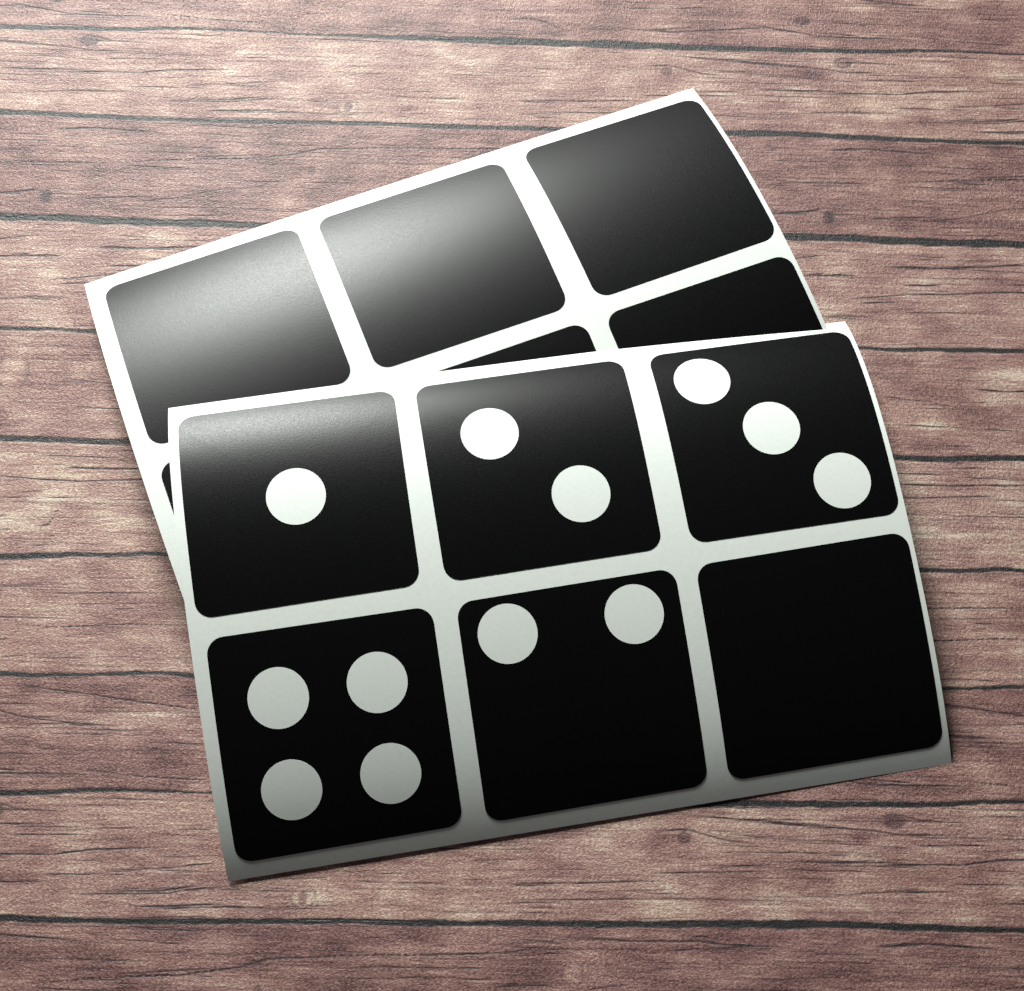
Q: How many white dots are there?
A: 12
